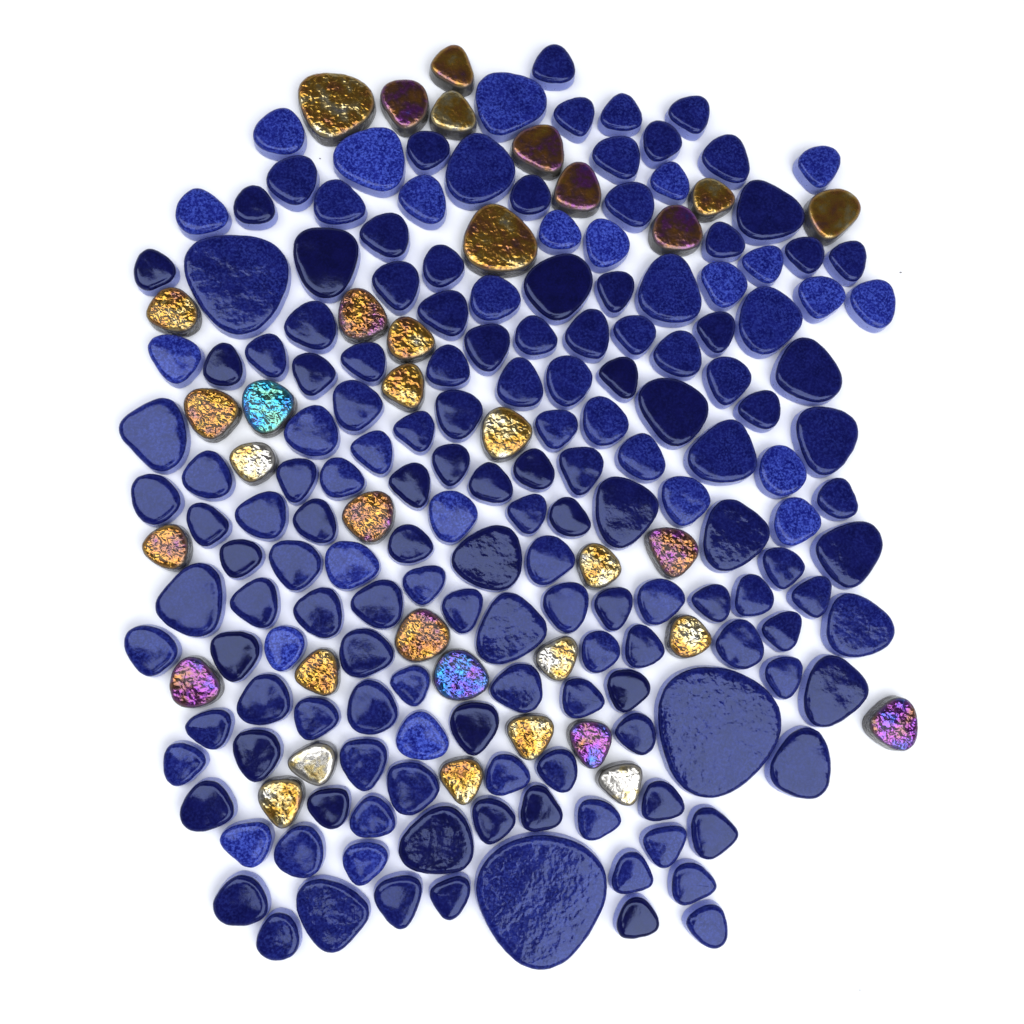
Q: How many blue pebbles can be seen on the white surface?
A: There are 169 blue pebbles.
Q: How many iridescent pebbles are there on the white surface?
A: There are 35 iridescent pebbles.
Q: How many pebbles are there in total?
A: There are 204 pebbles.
